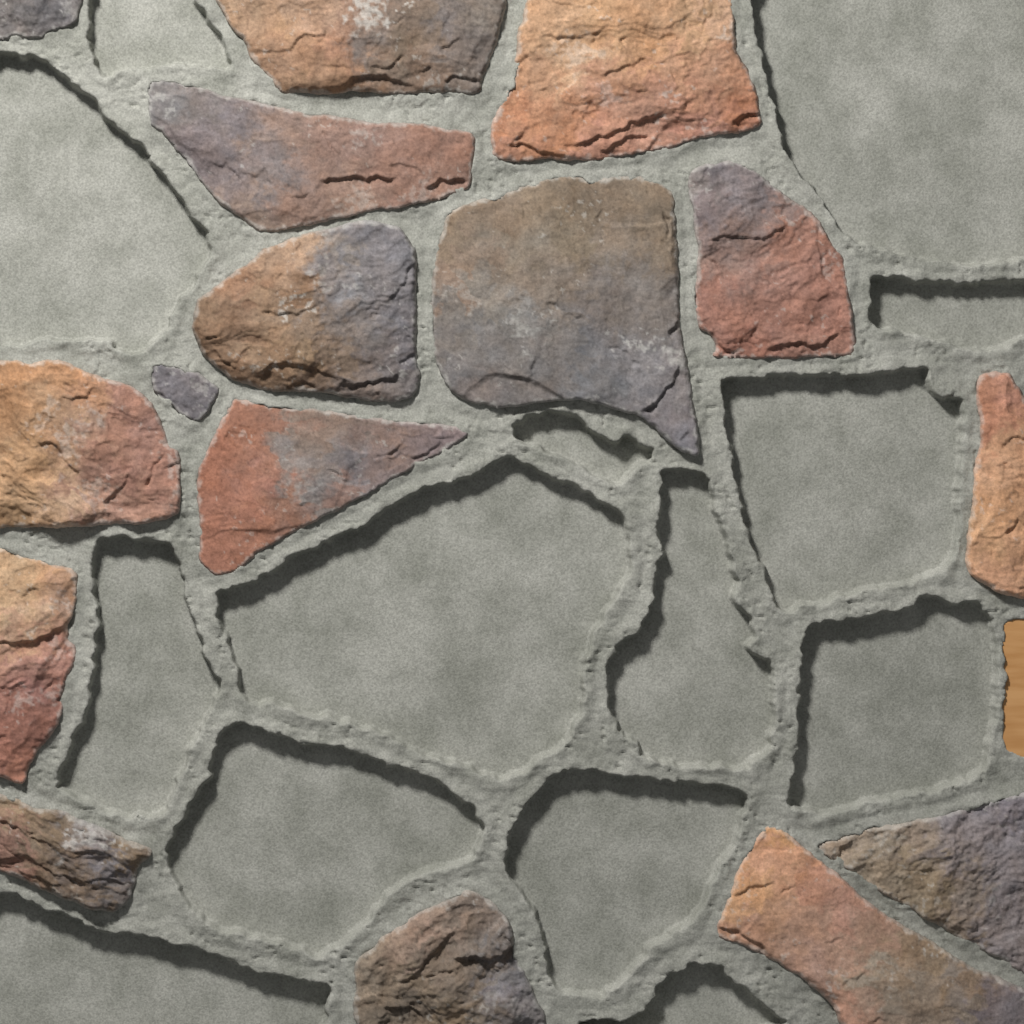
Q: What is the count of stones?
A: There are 16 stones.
